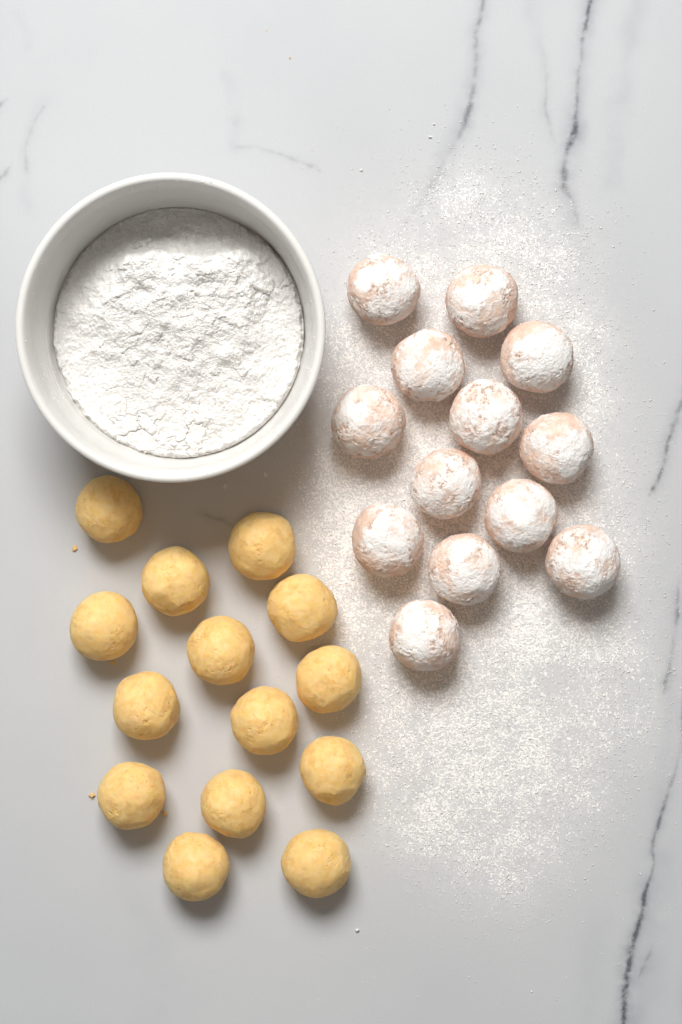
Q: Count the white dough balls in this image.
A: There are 13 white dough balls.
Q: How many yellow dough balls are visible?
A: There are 14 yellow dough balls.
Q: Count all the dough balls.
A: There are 27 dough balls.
